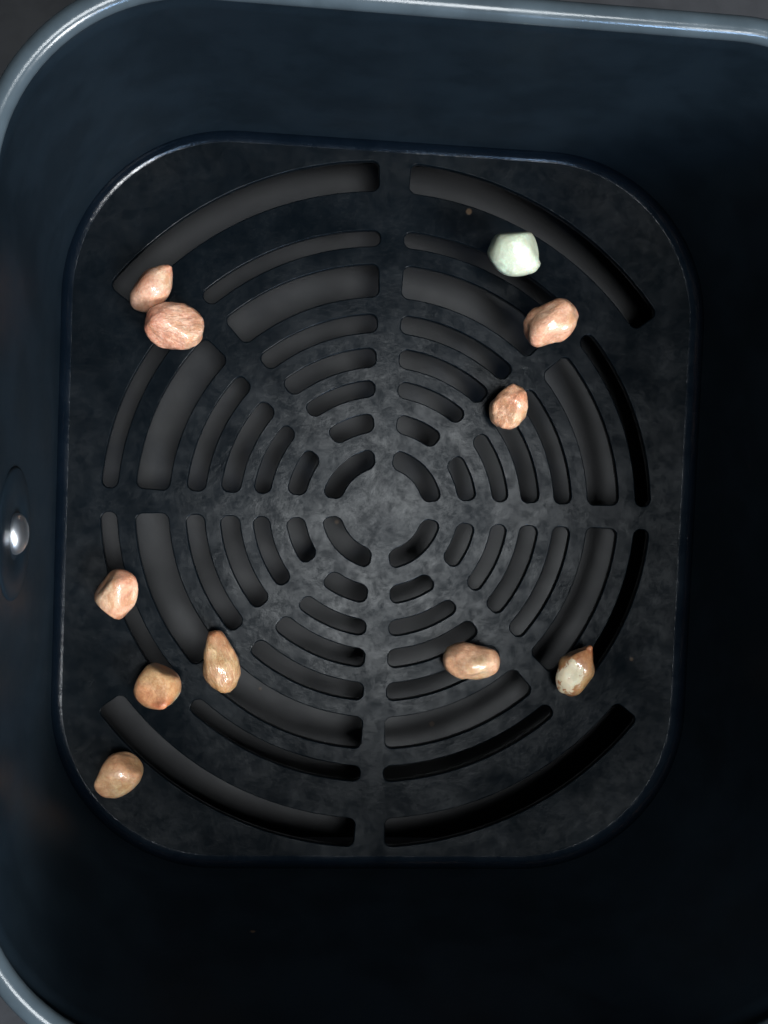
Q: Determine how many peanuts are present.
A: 11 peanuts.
